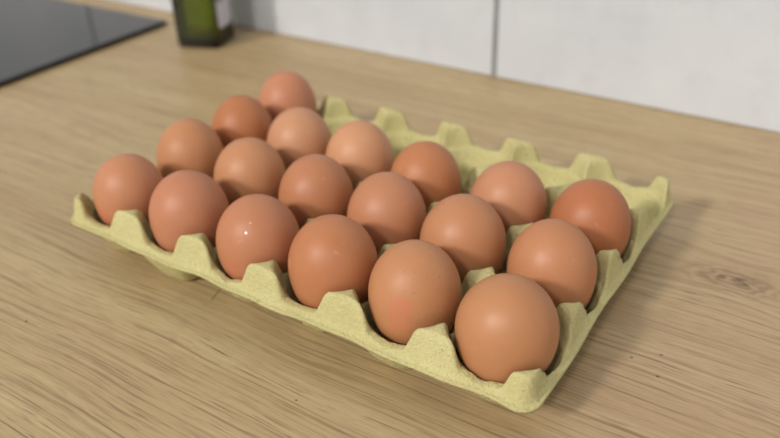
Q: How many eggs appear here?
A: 19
